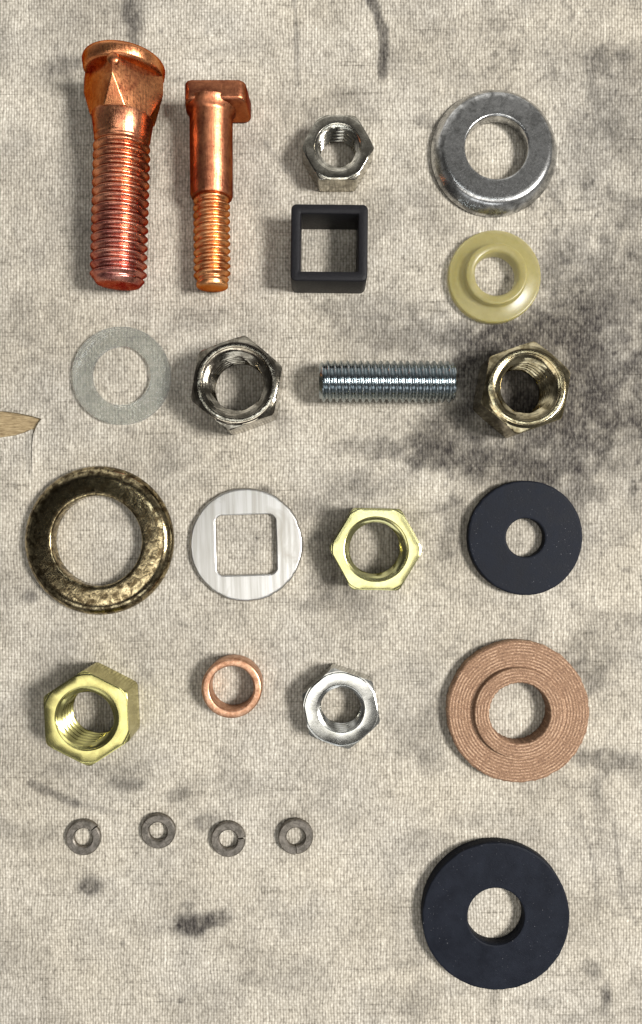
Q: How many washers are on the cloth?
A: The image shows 13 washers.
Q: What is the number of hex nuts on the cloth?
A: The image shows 6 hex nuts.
